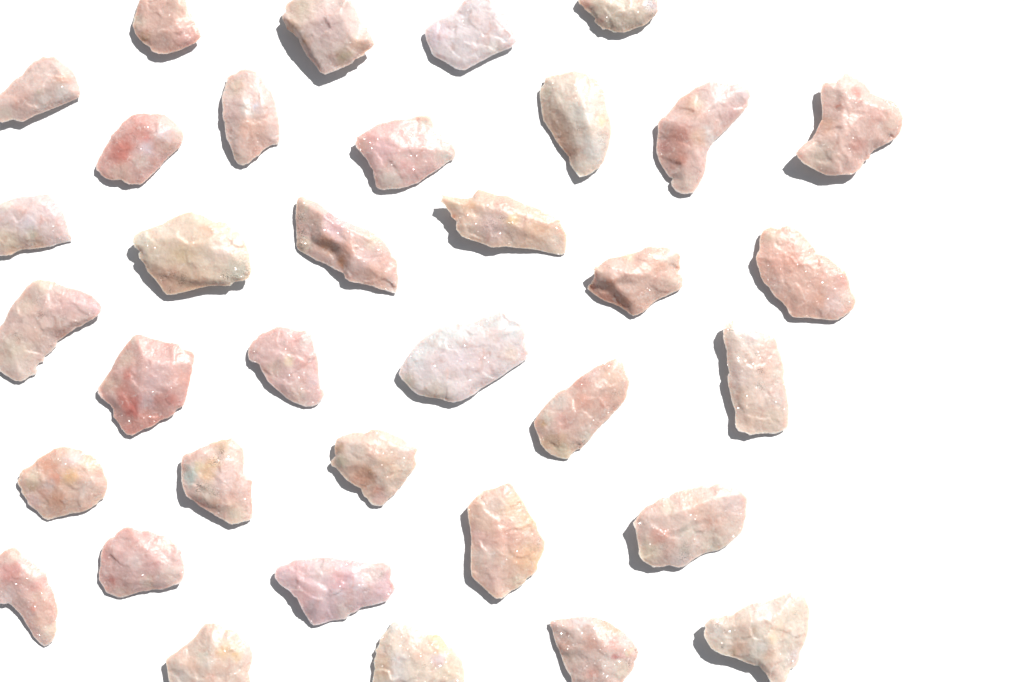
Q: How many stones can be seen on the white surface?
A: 35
